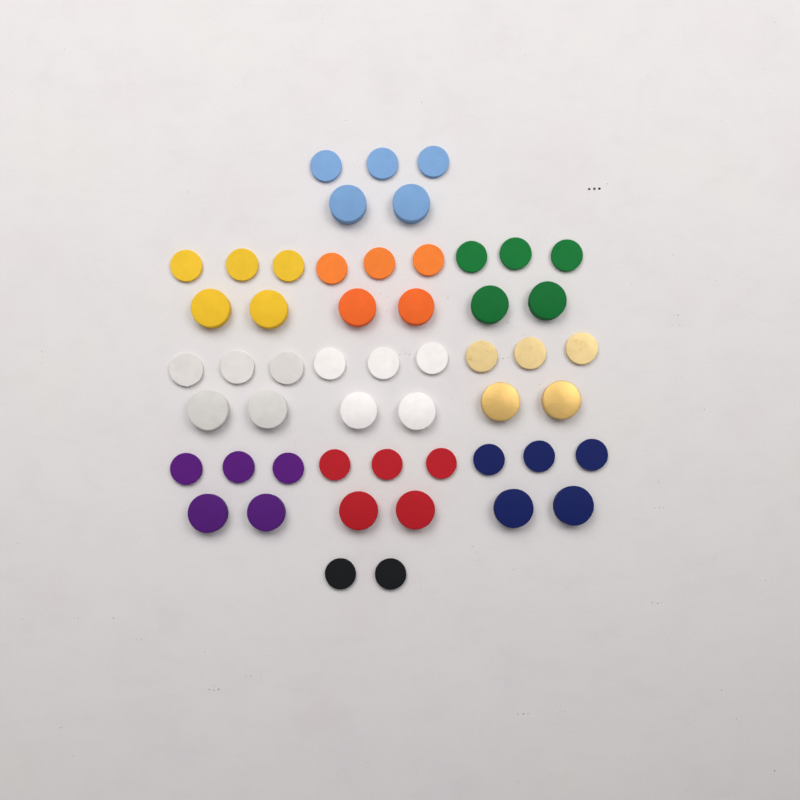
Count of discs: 52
